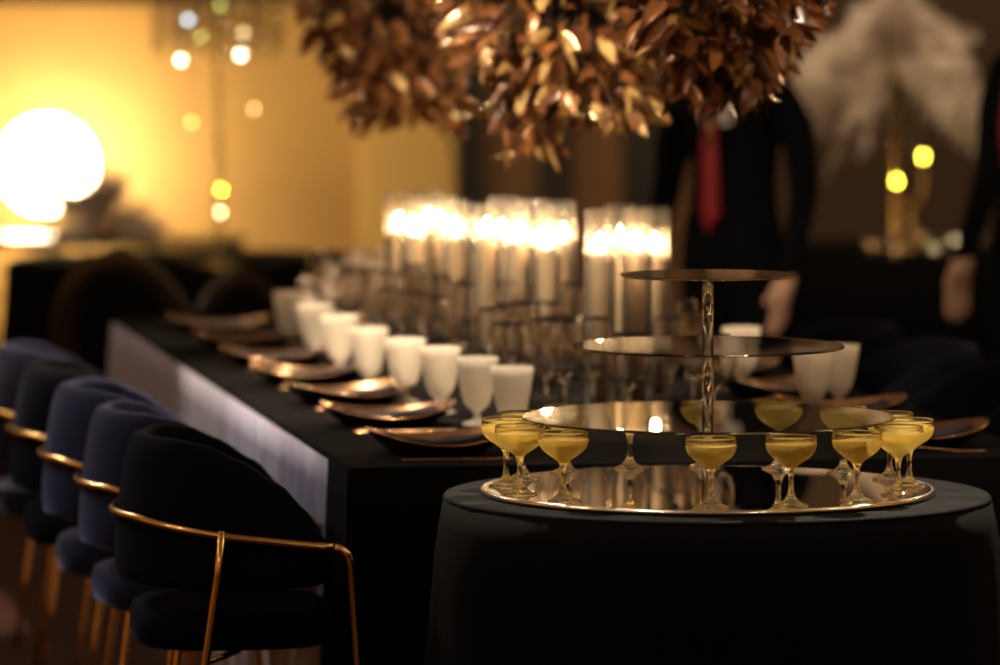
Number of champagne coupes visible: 15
